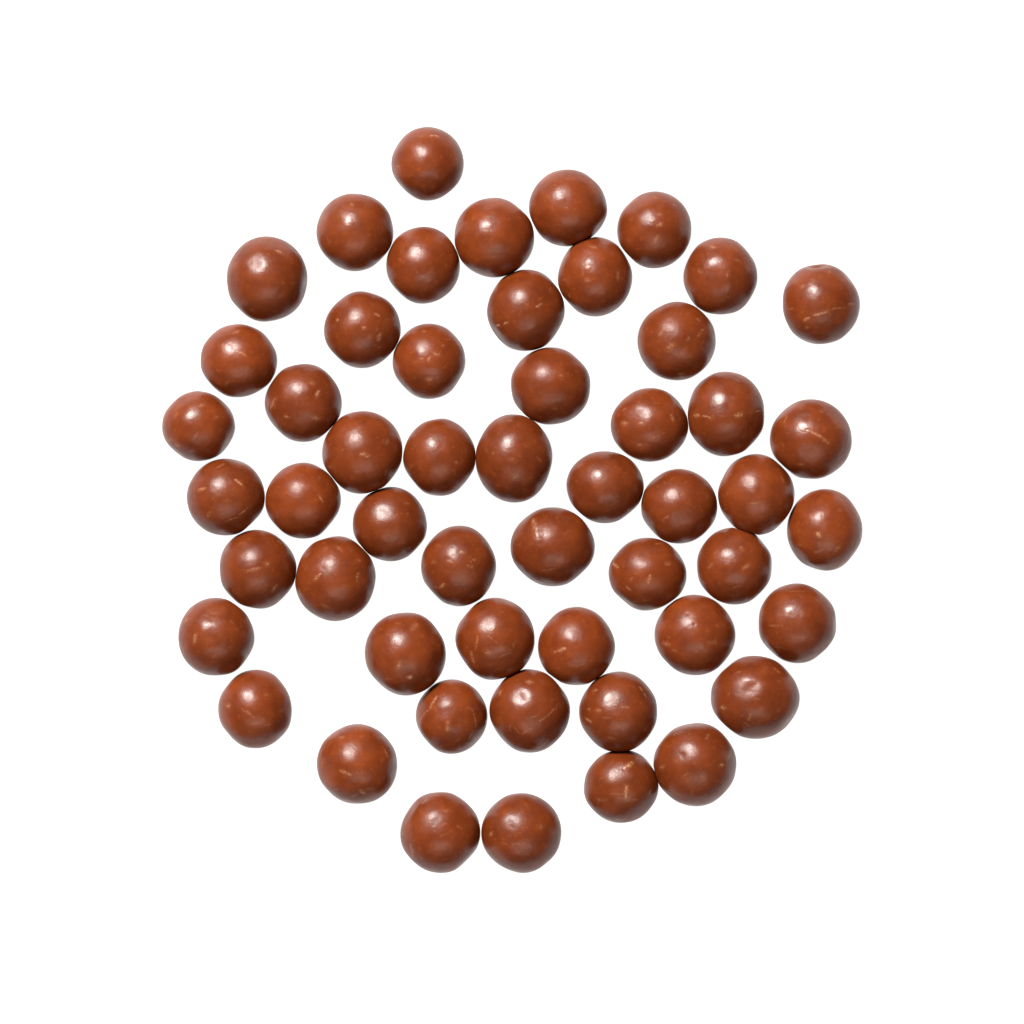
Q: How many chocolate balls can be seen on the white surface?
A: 53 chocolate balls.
